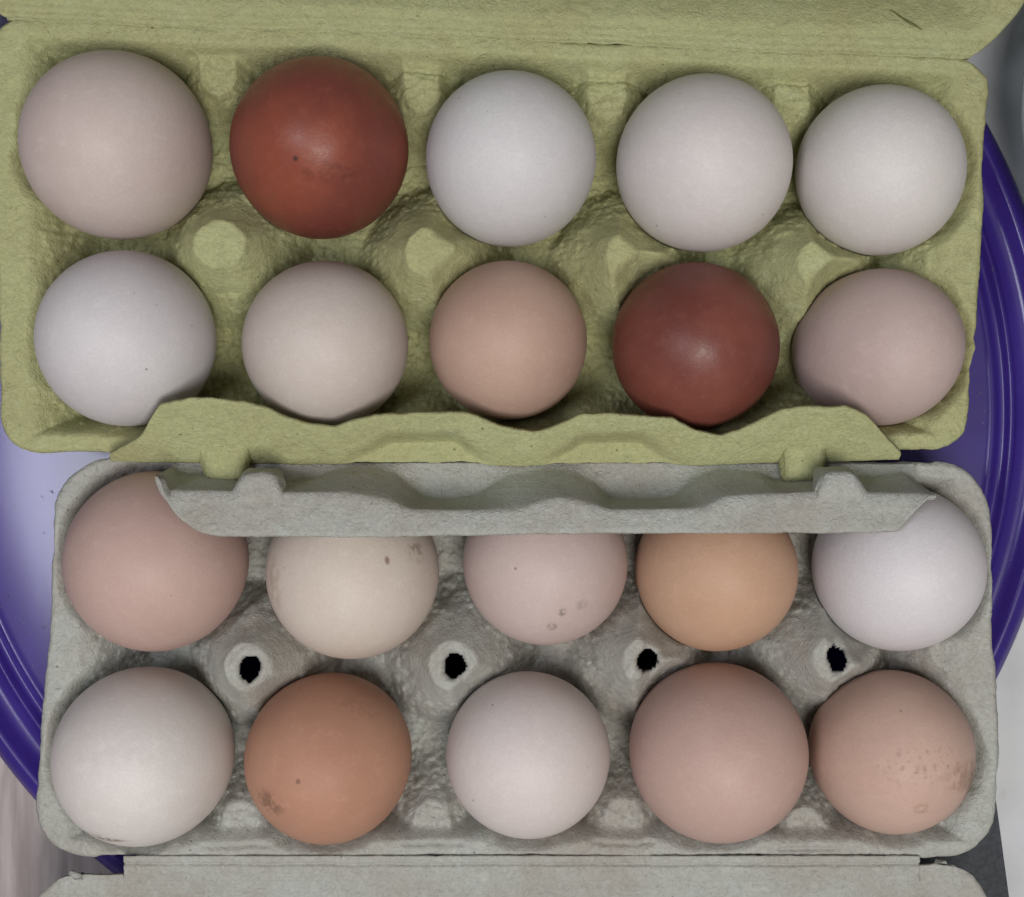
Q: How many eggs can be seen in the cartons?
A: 20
